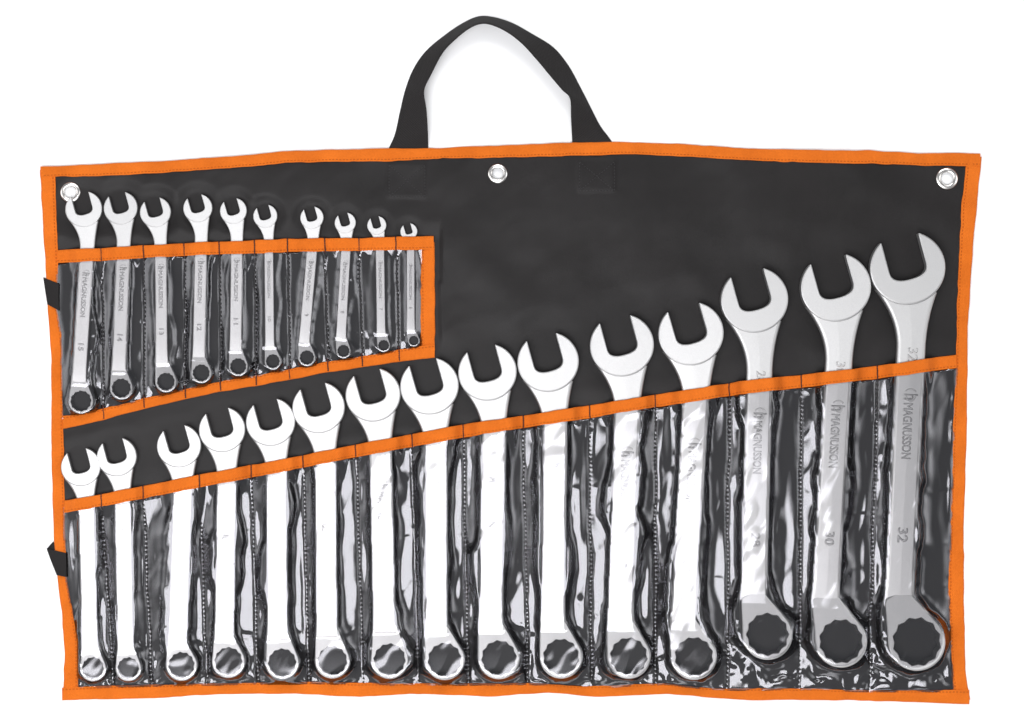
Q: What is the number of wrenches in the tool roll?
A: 25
